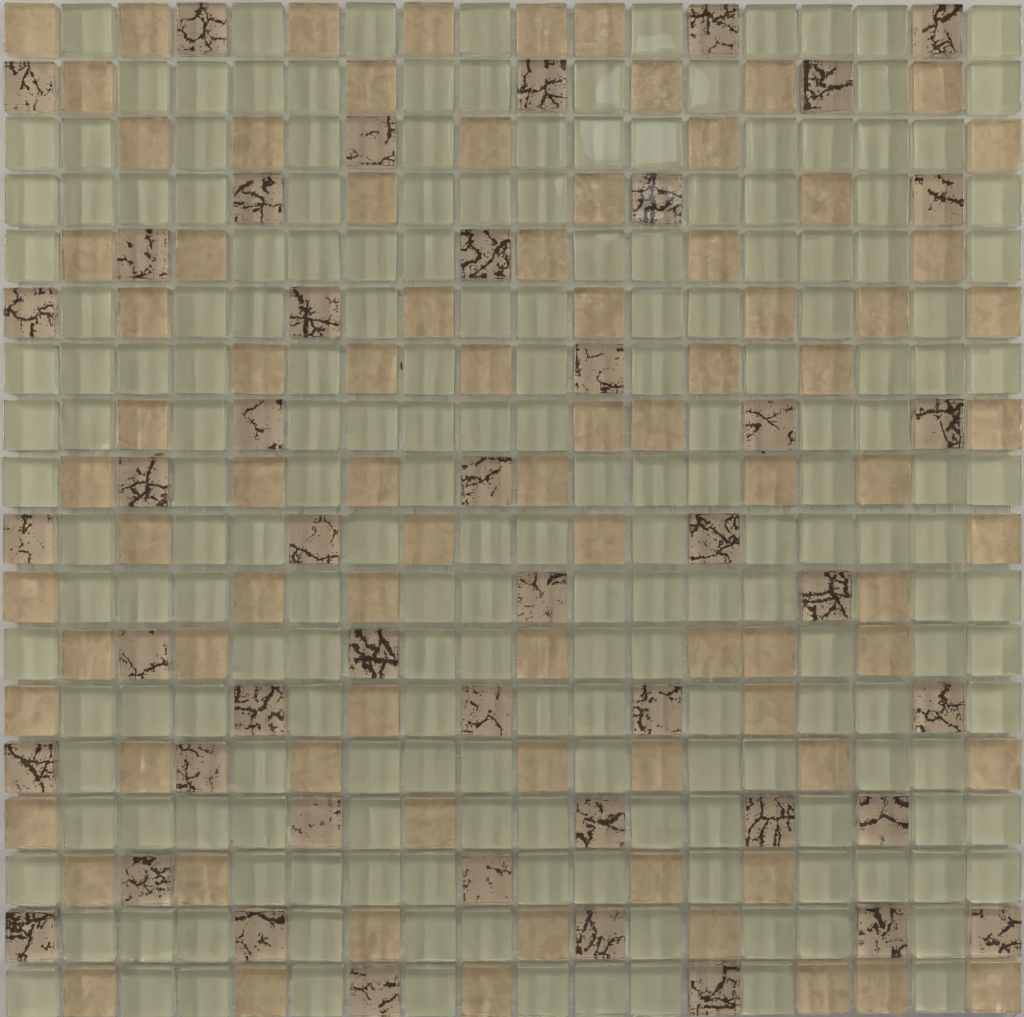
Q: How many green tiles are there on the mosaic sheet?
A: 195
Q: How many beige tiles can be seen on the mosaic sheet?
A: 83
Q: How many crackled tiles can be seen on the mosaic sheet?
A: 46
